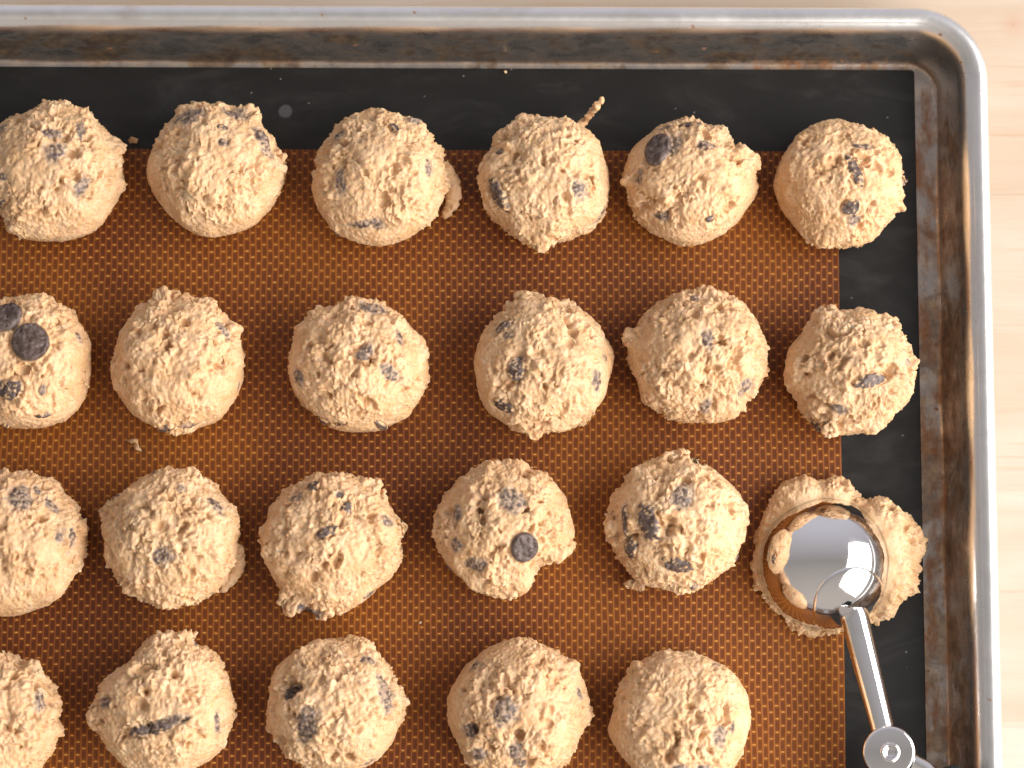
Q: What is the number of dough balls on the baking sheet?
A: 23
